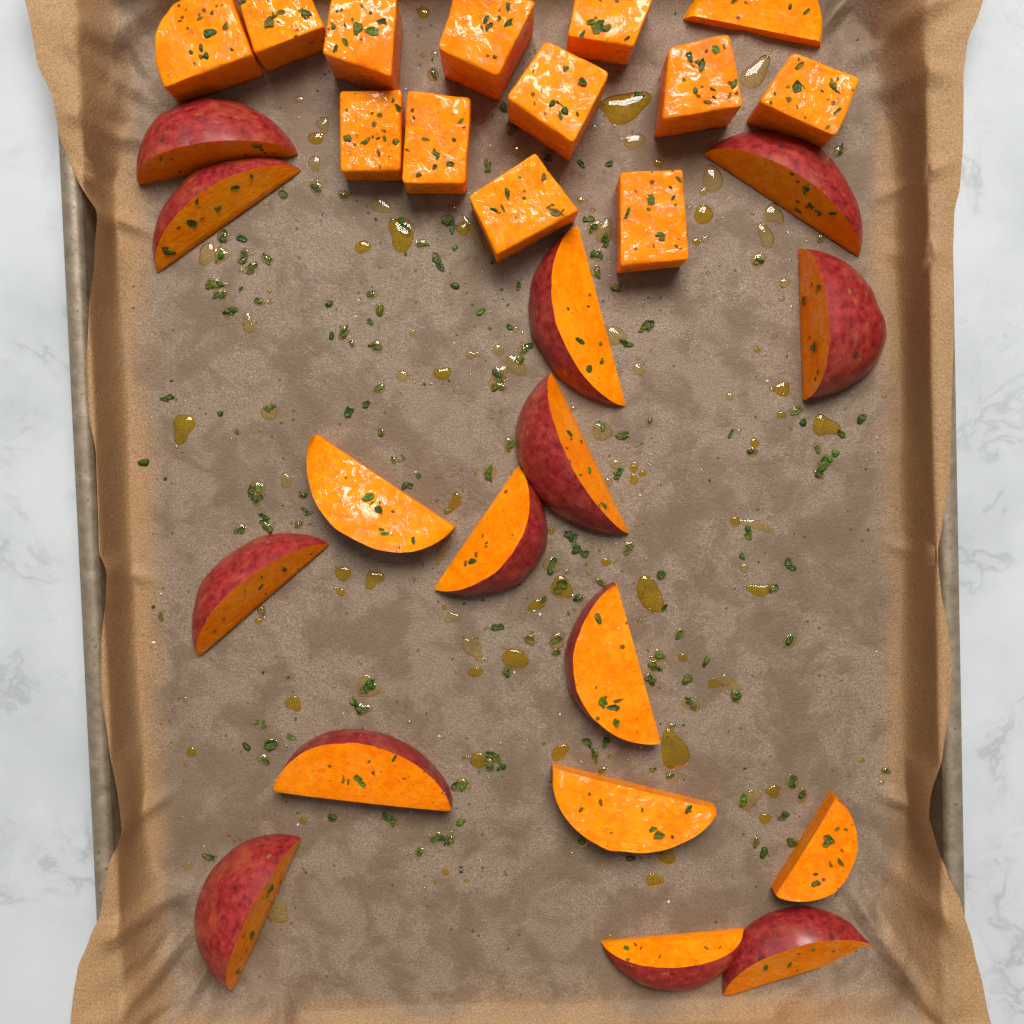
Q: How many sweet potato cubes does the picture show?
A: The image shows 12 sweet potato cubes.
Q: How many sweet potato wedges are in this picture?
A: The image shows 17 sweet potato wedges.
